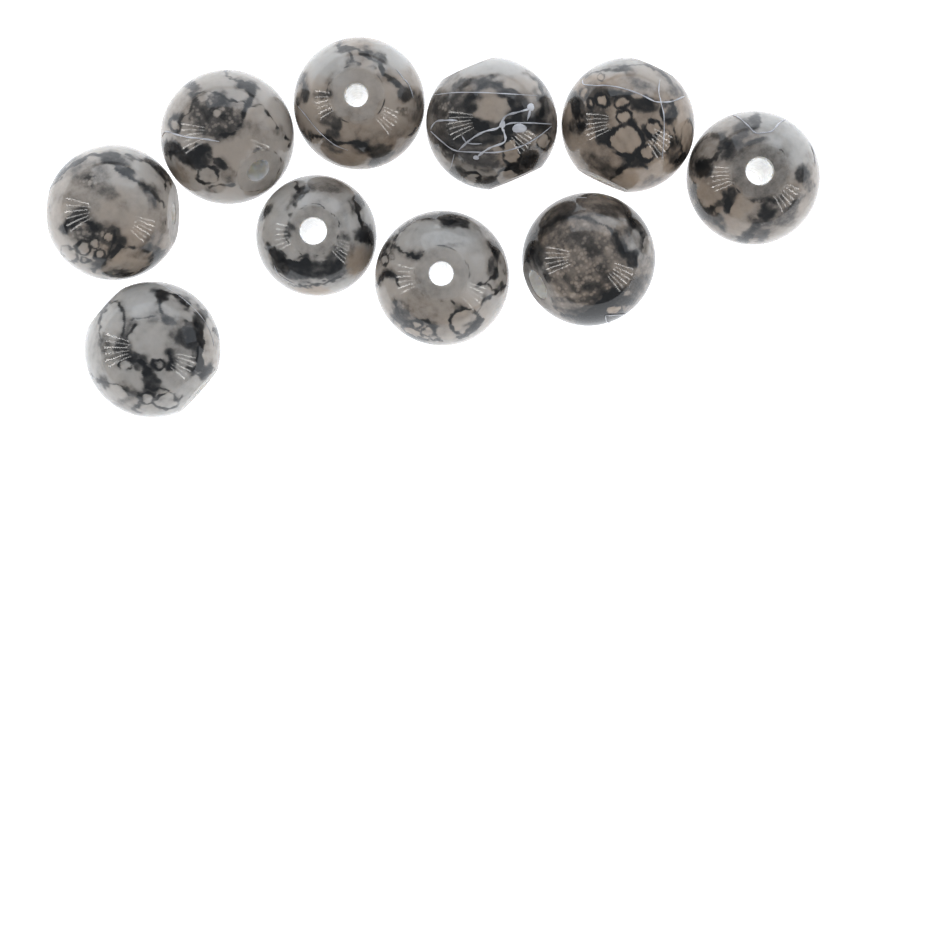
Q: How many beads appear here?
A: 10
